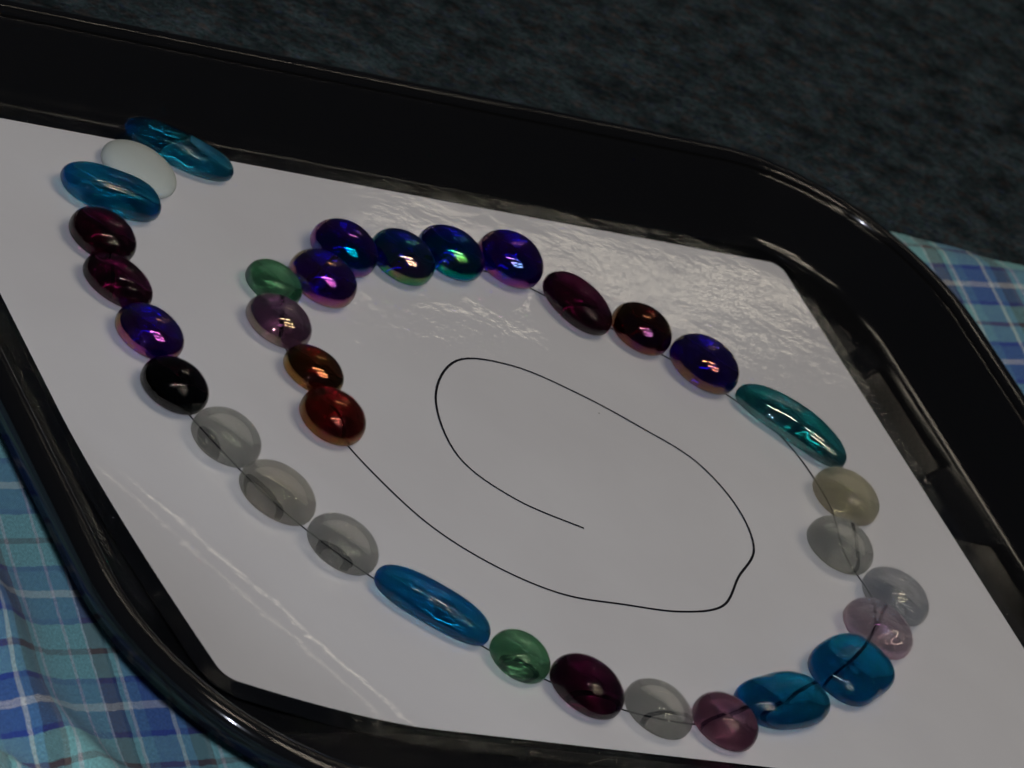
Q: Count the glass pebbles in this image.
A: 34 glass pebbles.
